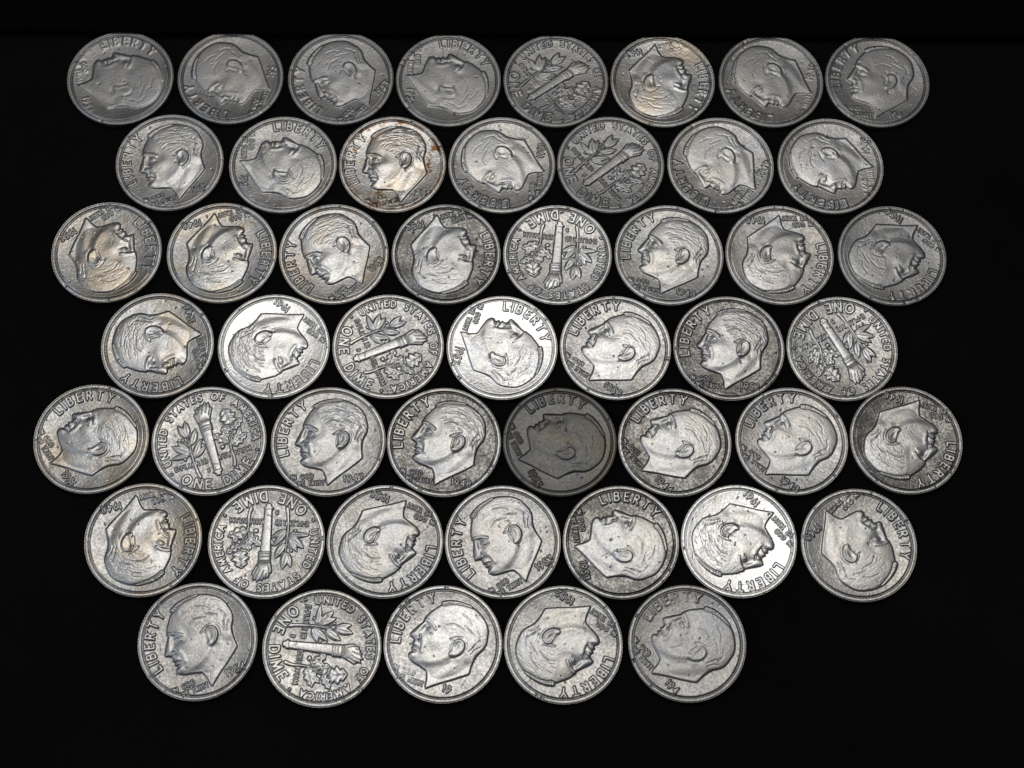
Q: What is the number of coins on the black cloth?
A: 50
